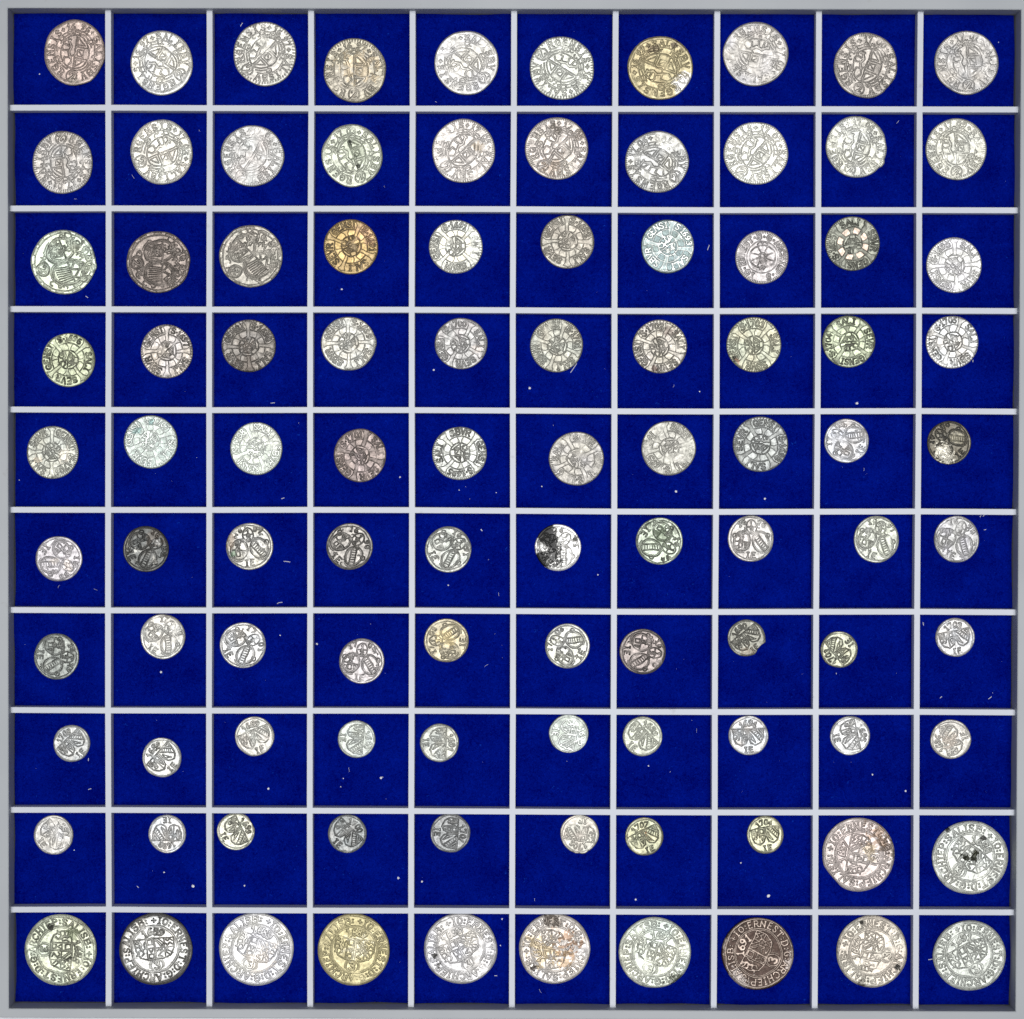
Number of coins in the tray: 100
